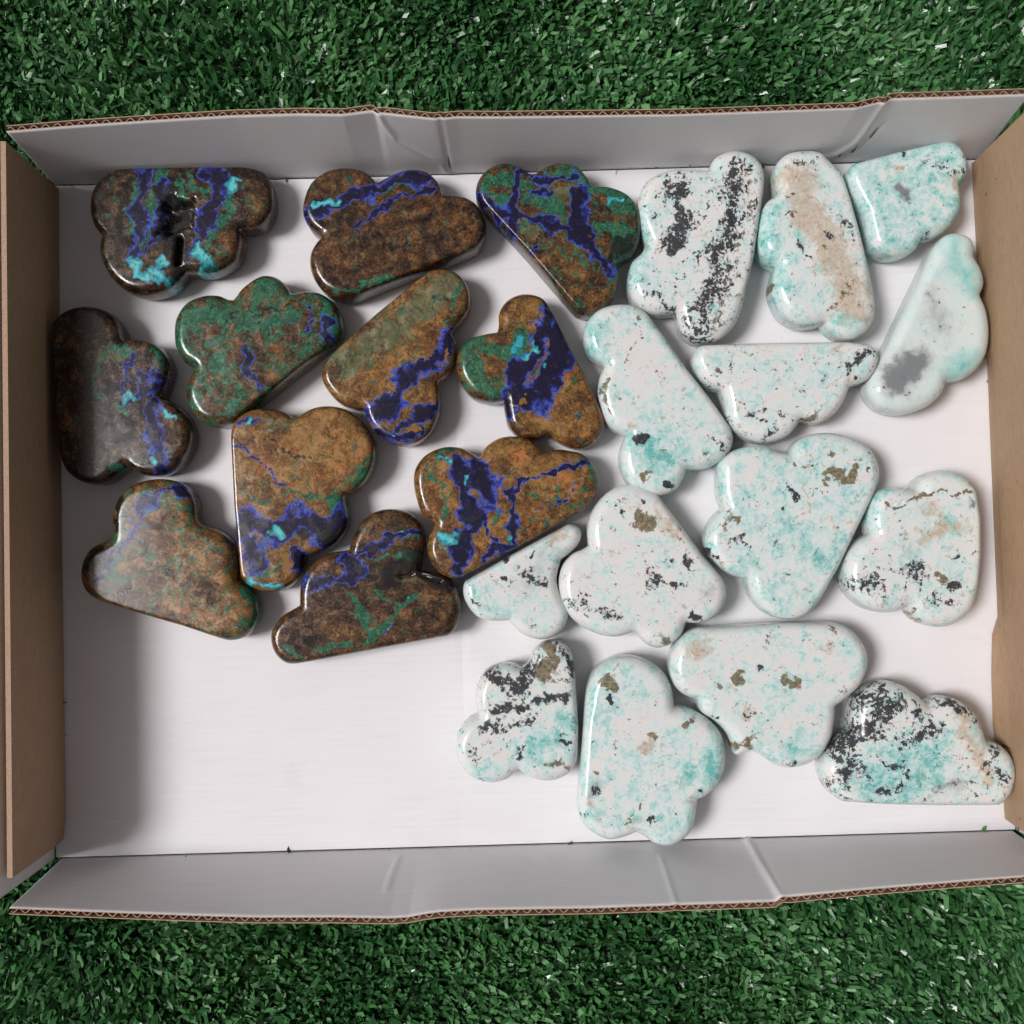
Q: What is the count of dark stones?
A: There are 11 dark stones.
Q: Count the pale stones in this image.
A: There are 14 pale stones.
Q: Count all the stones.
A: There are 25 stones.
